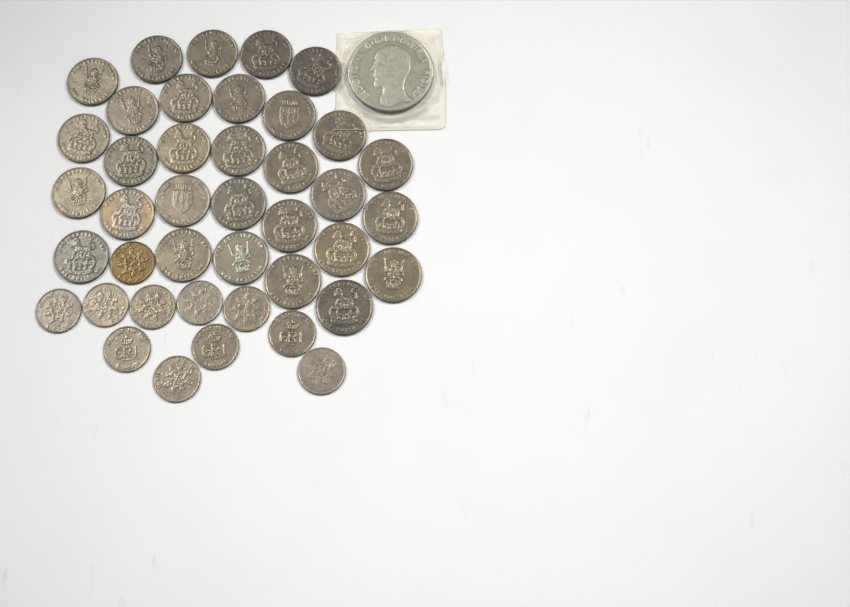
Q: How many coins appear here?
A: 42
